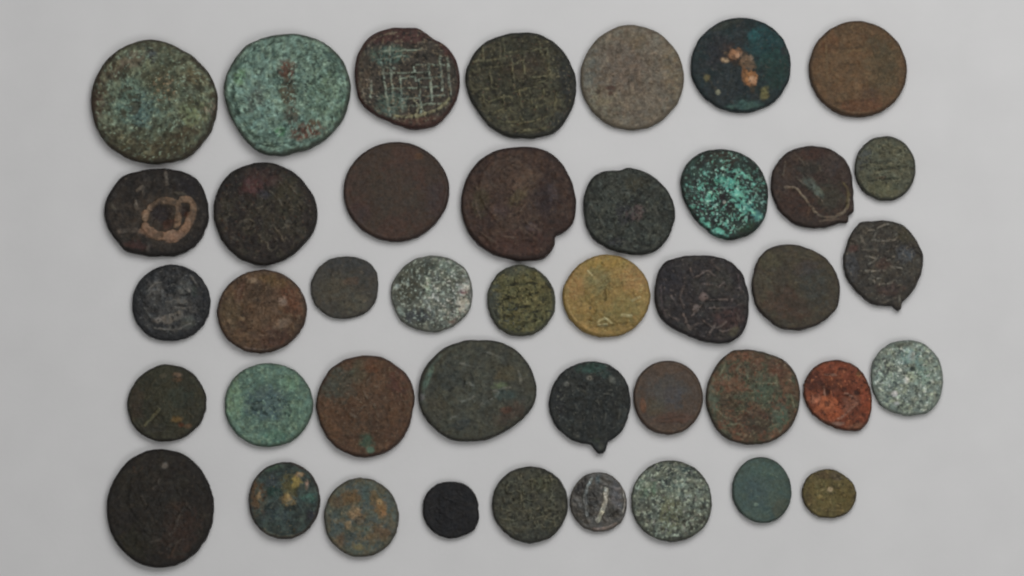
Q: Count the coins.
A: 42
